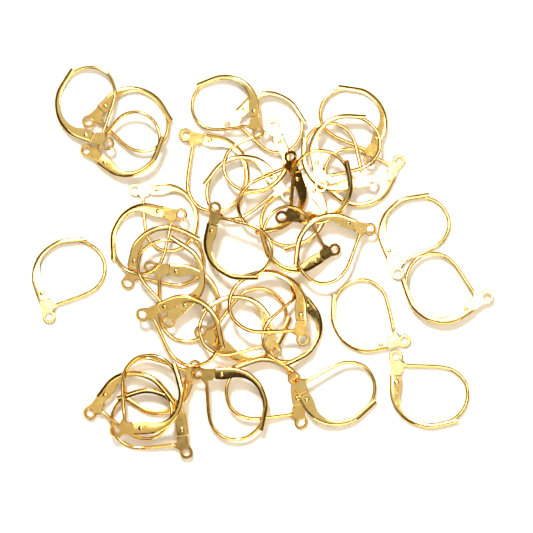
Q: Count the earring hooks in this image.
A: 40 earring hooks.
